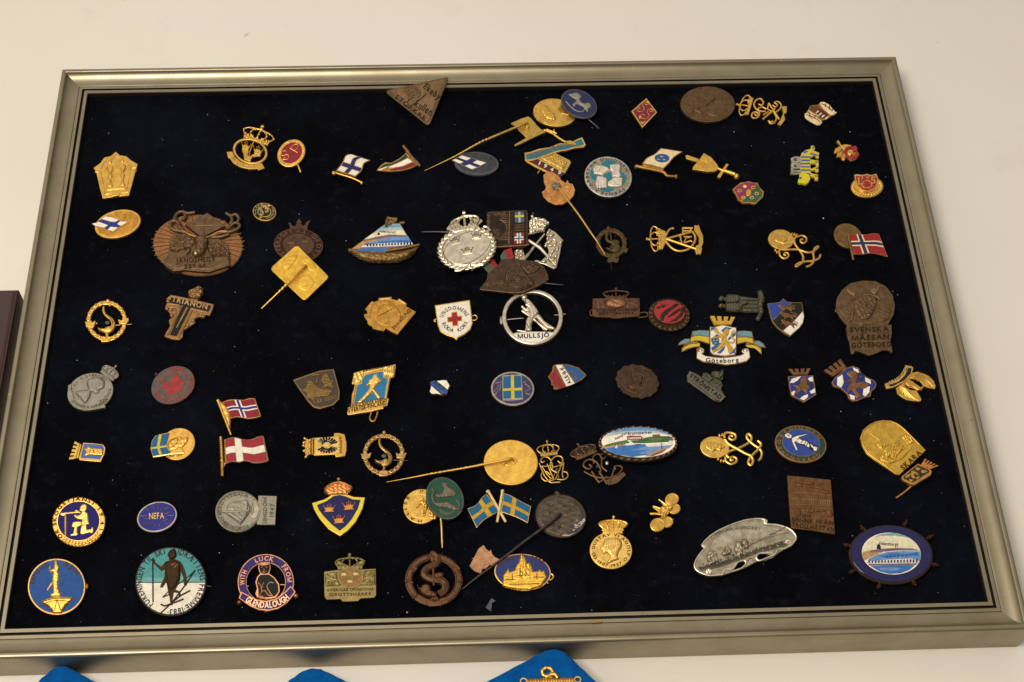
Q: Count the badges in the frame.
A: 93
